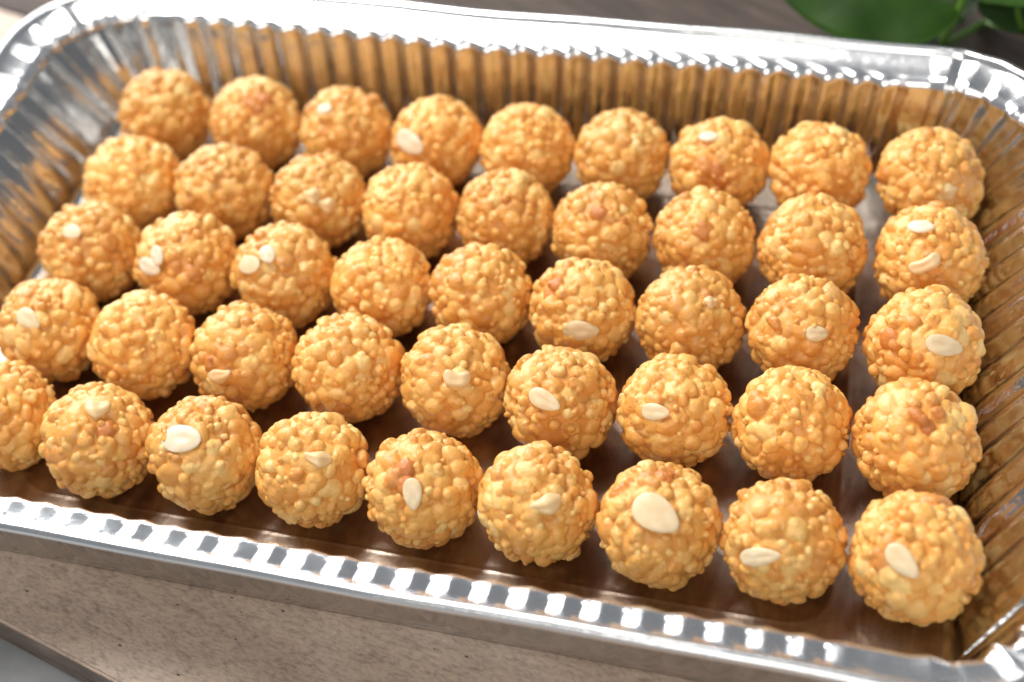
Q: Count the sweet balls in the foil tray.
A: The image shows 45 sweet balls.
